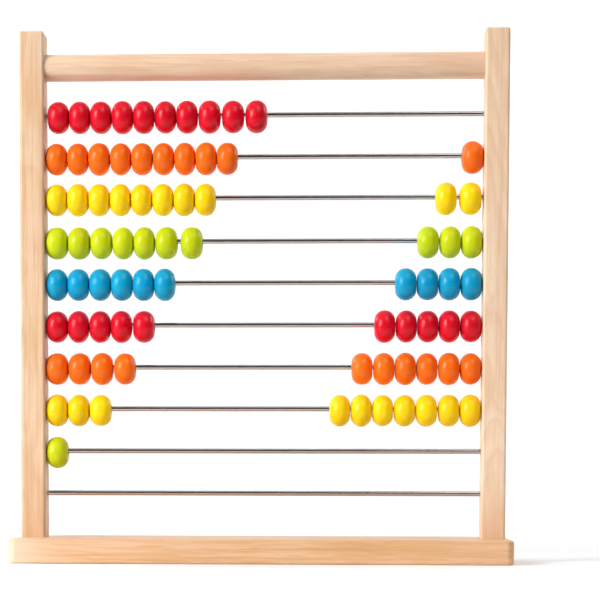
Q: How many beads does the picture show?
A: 81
